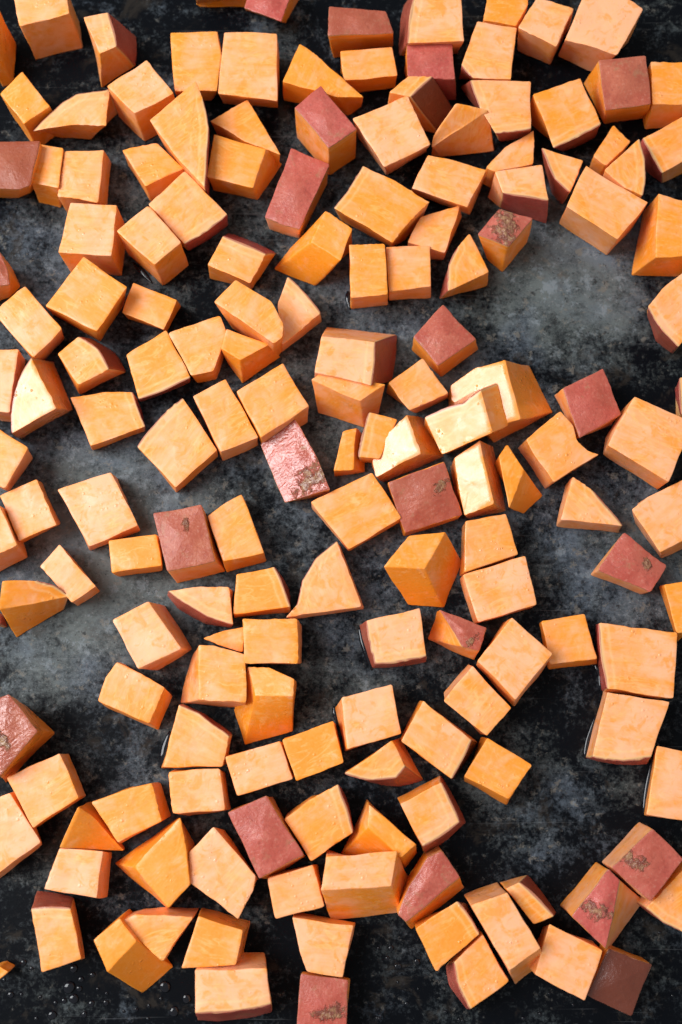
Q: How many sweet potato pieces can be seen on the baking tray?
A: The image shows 164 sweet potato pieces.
